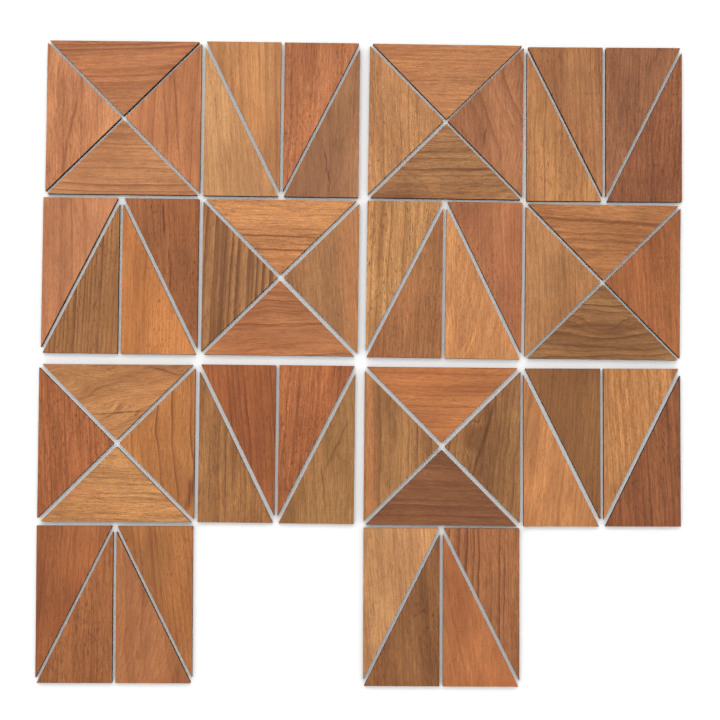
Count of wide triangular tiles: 24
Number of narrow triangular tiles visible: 32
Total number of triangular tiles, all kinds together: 56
